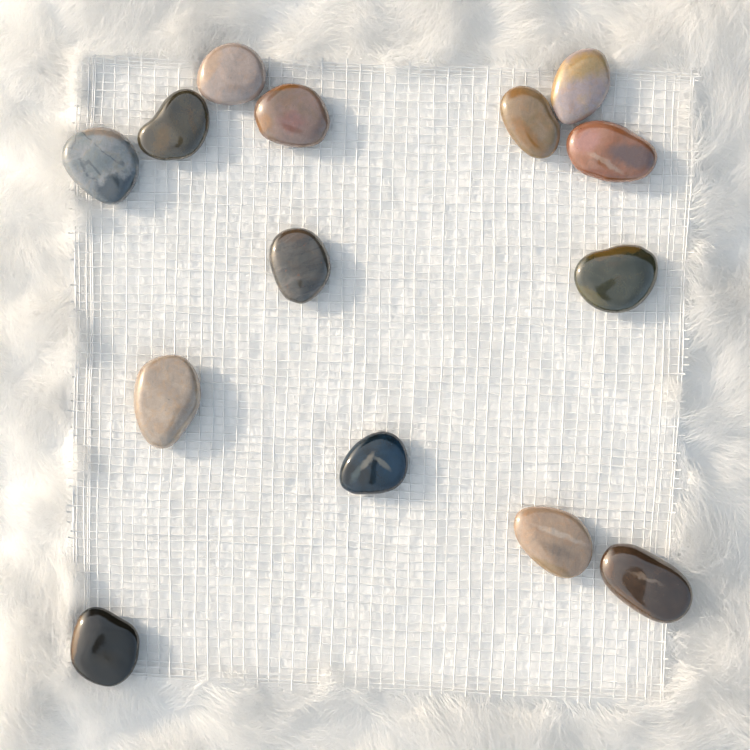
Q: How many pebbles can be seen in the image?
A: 14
